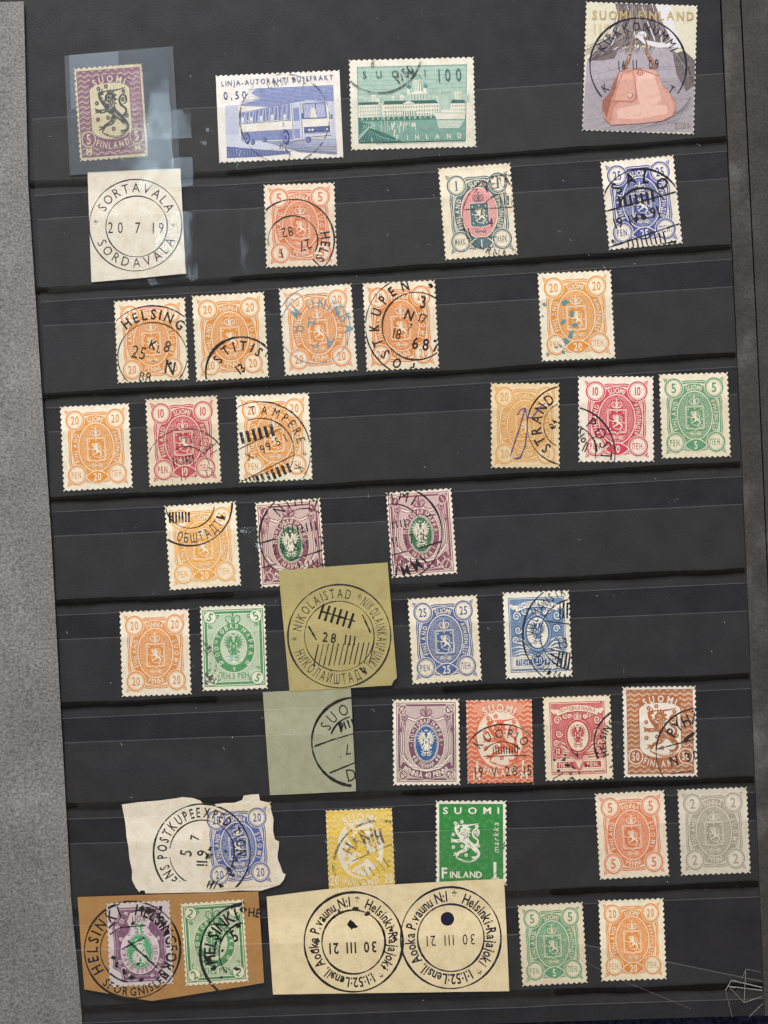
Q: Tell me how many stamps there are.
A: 38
